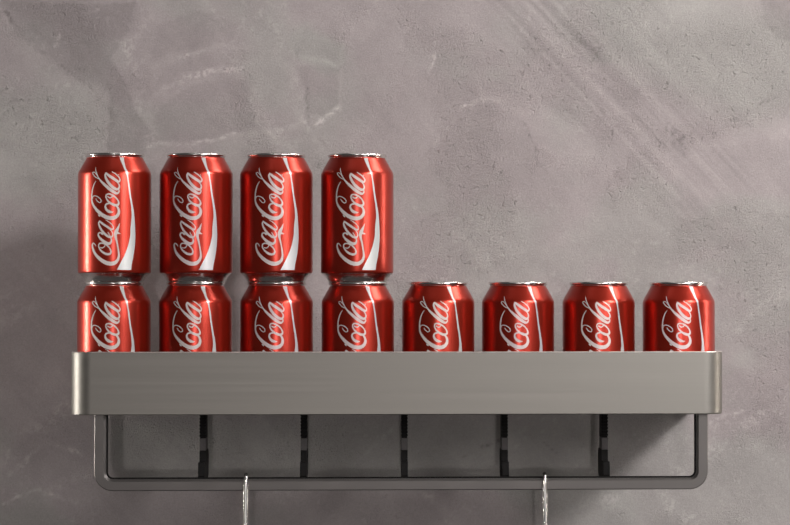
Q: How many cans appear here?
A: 12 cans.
